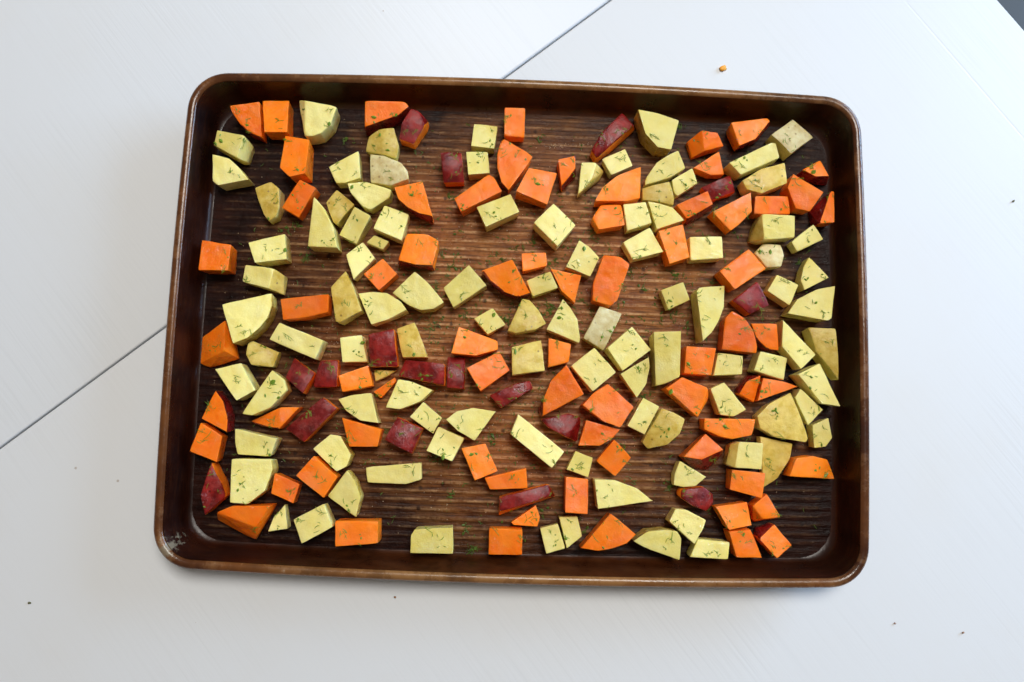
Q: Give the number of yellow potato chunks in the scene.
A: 99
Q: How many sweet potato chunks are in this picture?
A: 87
